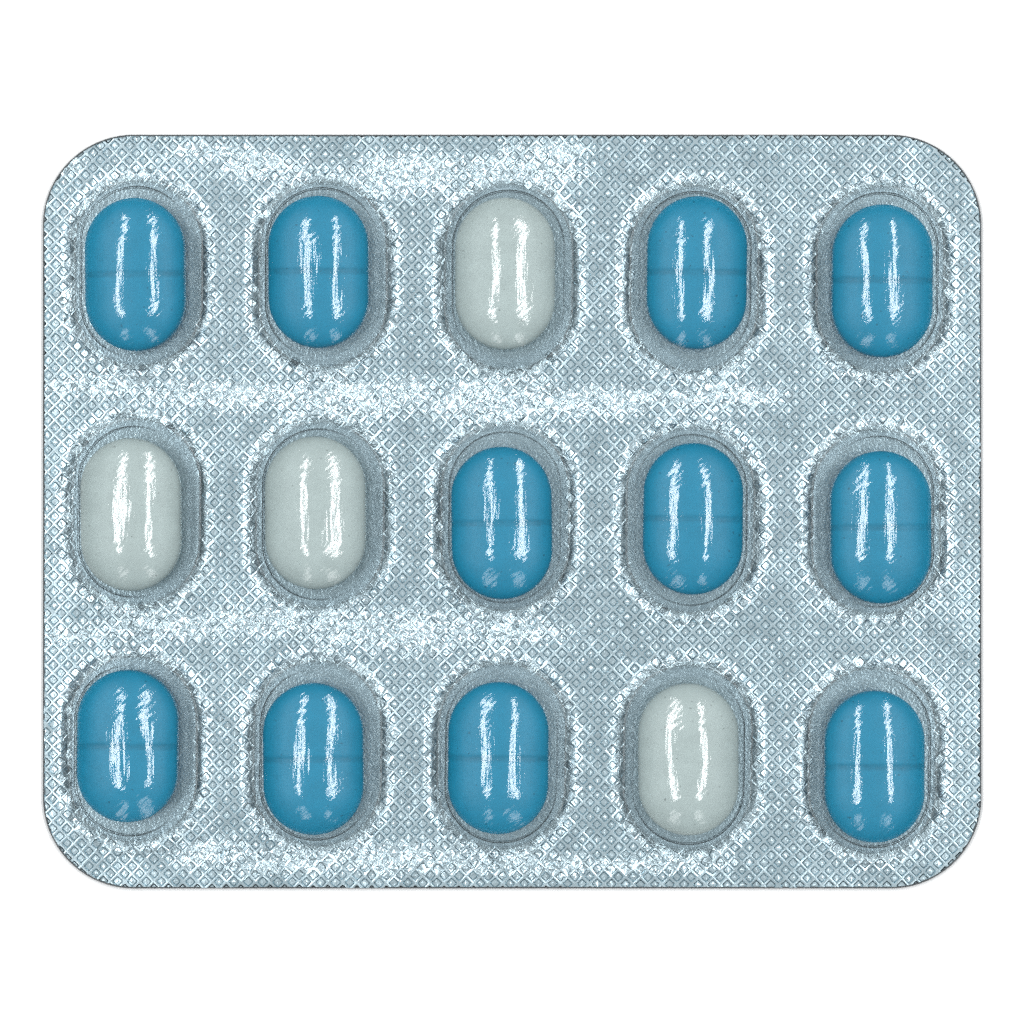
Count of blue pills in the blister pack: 11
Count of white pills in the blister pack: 4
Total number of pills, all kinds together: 15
